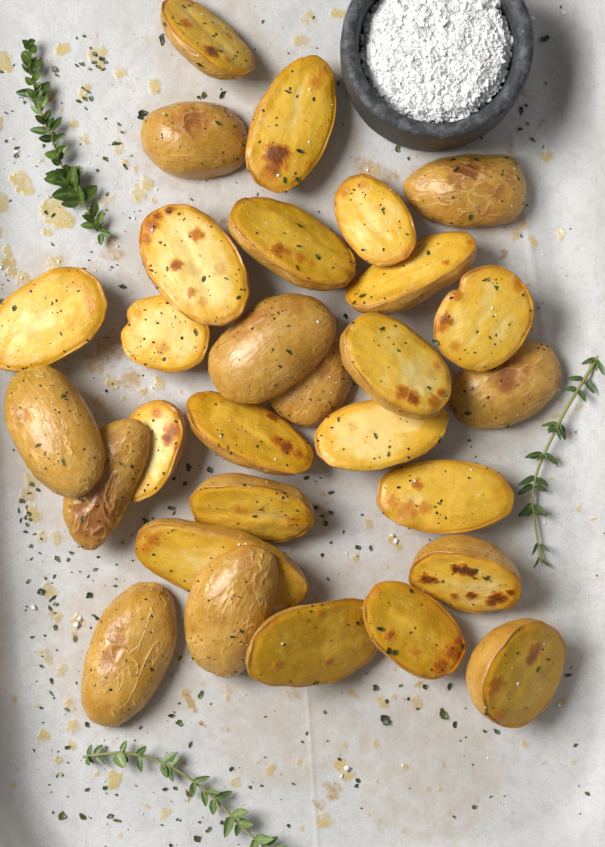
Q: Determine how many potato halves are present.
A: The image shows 29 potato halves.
